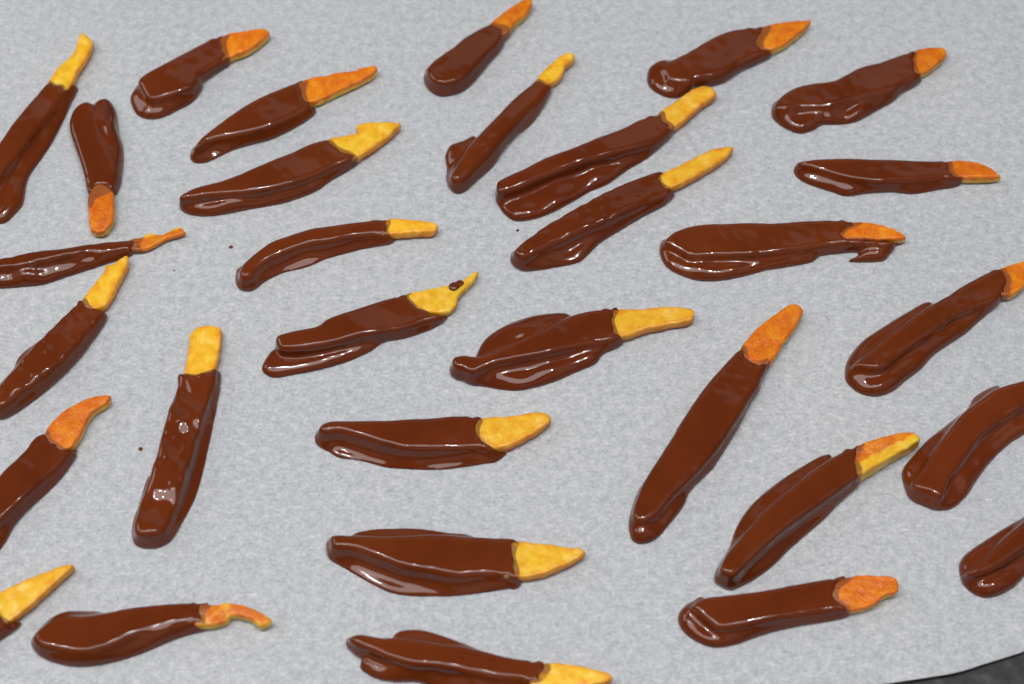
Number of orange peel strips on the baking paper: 31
